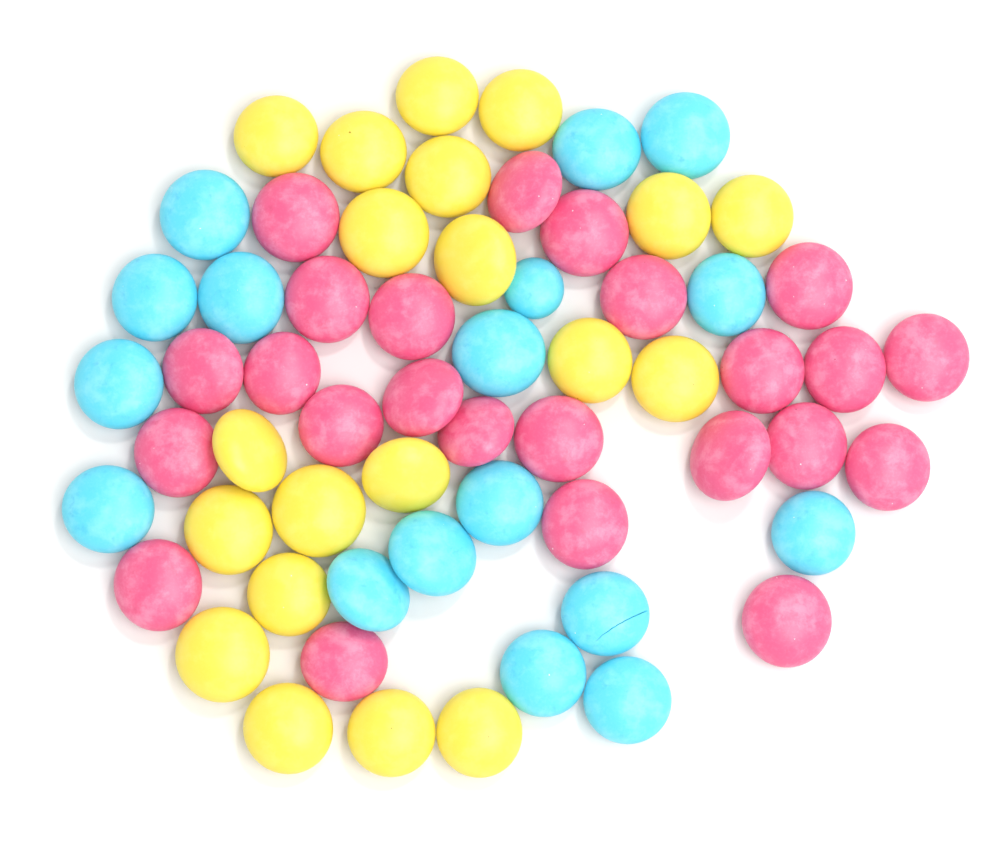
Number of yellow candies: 20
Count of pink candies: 24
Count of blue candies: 17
